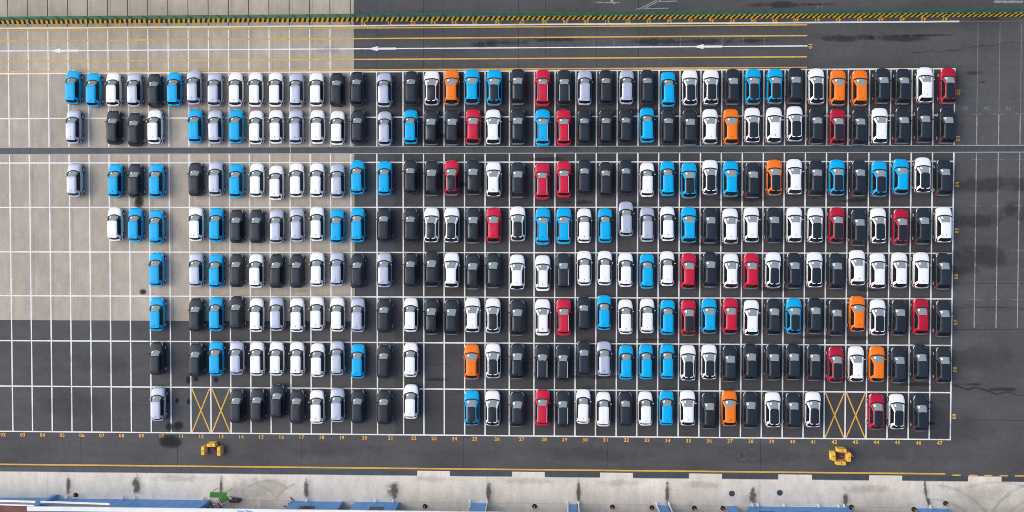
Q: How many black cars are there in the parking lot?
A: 103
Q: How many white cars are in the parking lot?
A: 91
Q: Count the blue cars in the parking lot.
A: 49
